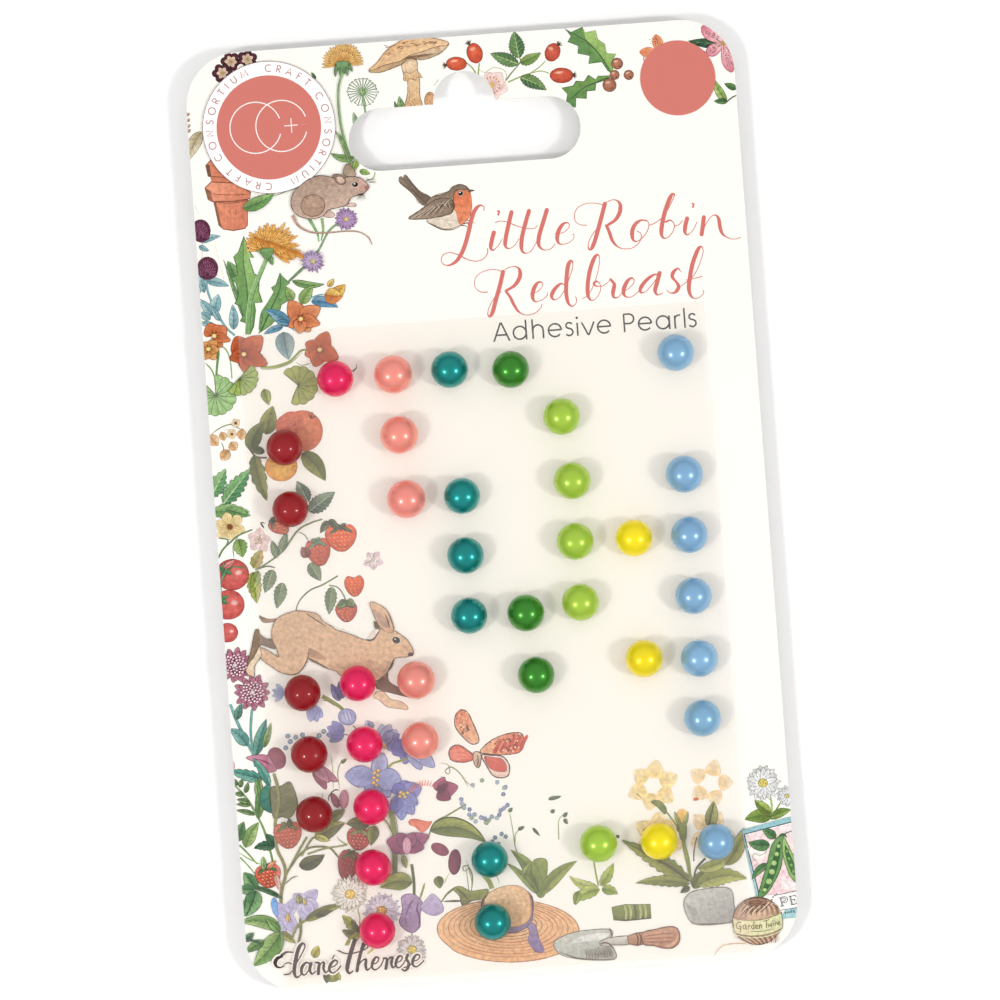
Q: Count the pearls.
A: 40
